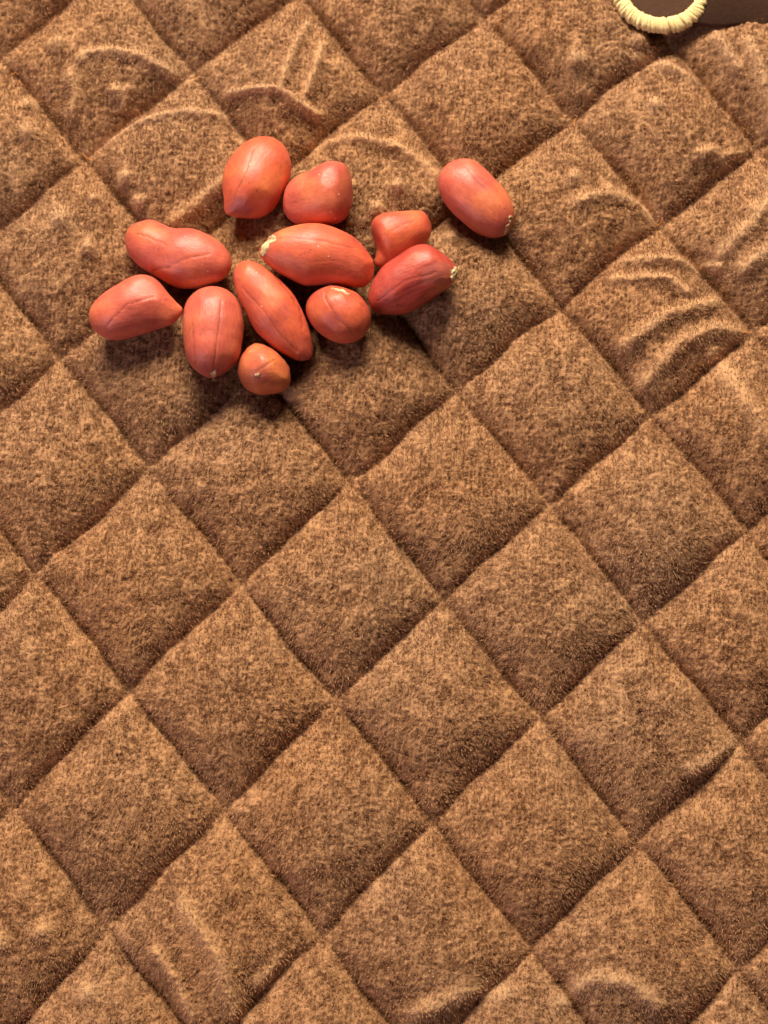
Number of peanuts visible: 12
